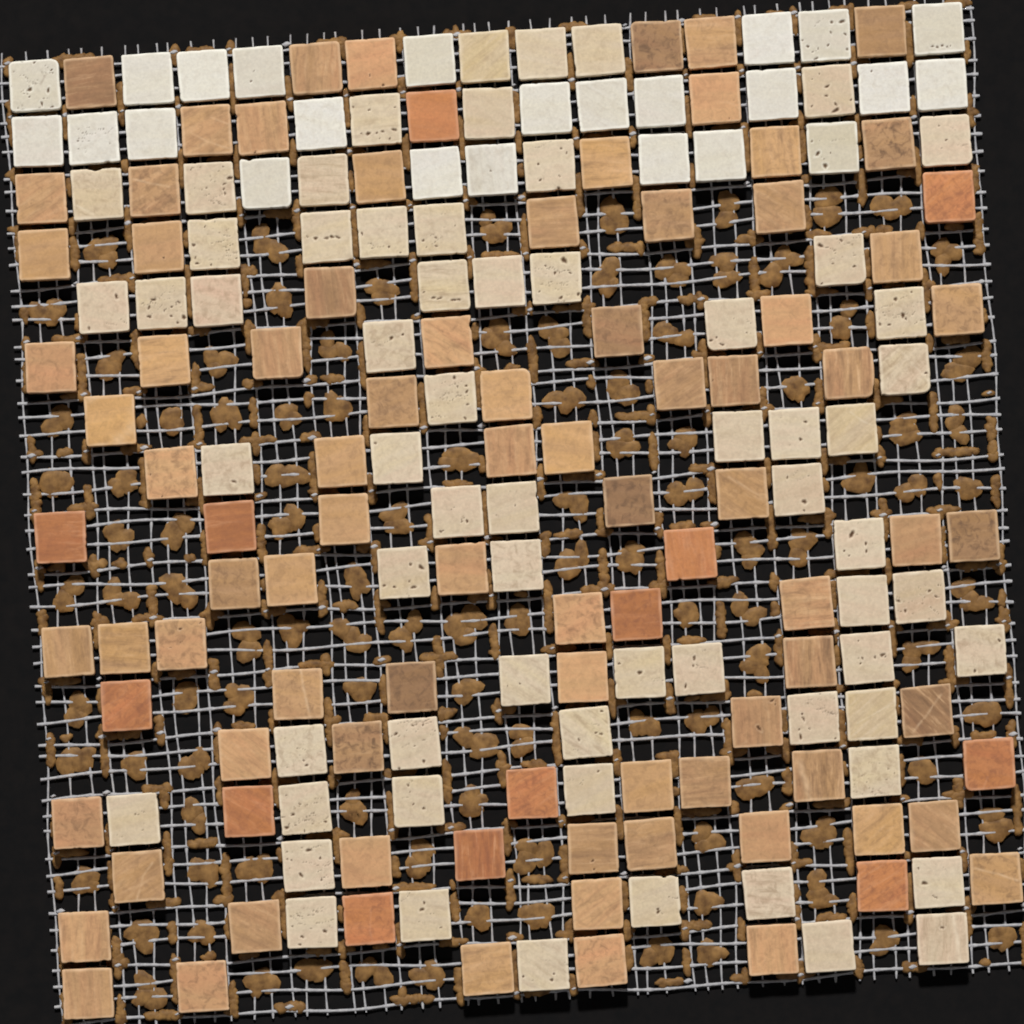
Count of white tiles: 24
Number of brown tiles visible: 80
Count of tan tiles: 64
